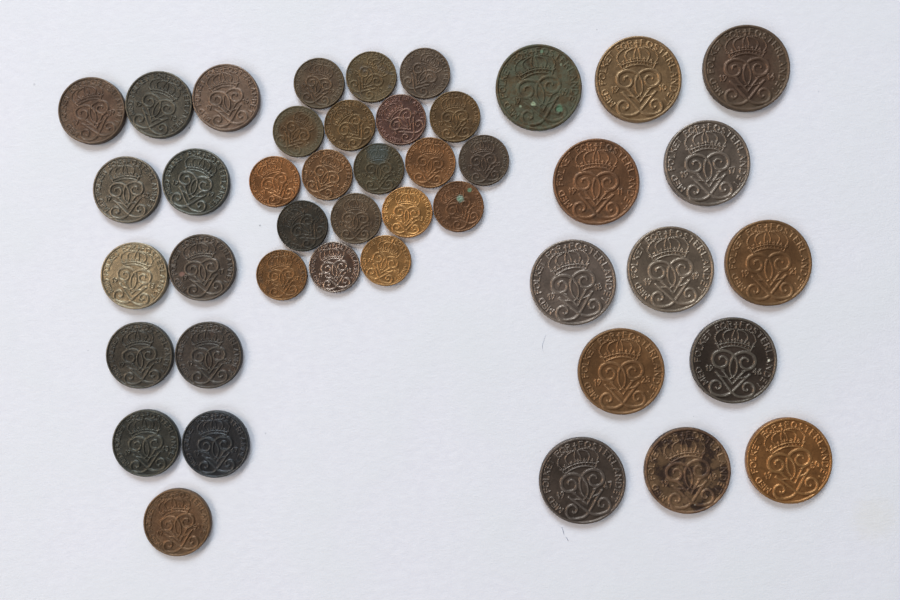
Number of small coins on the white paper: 19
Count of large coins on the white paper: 13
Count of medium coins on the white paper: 12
